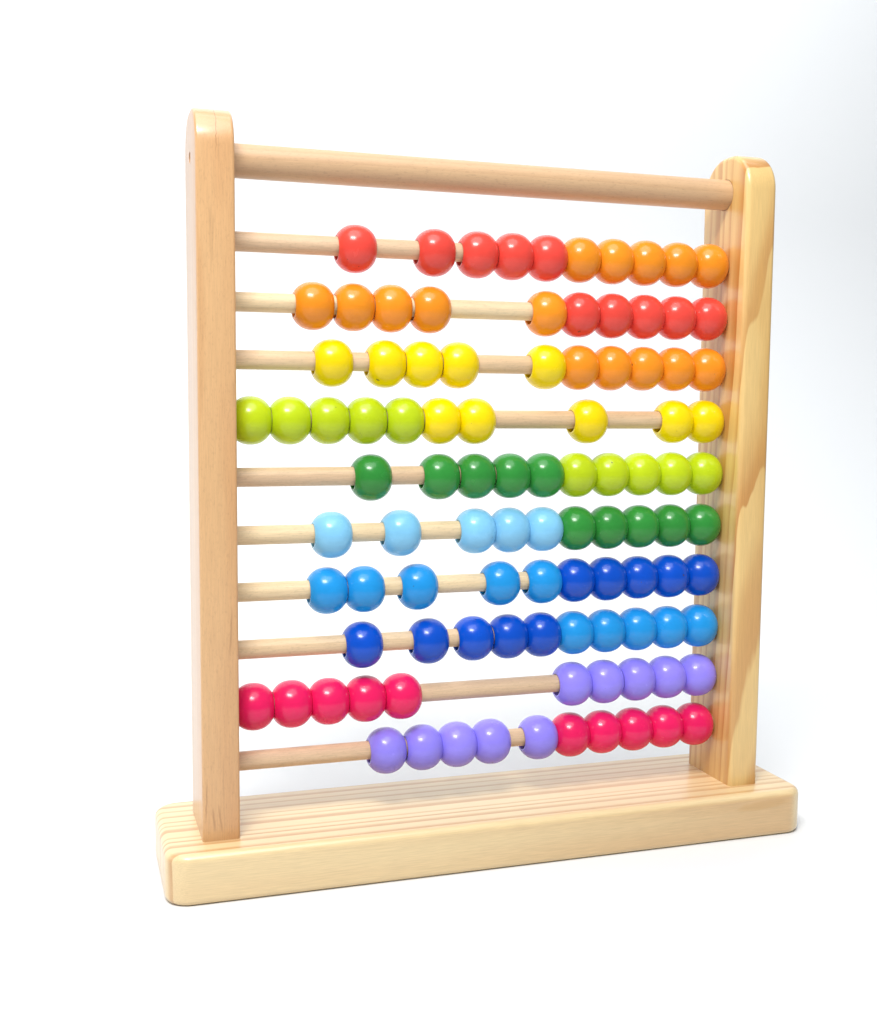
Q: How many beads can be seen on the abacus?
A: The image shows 100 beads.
